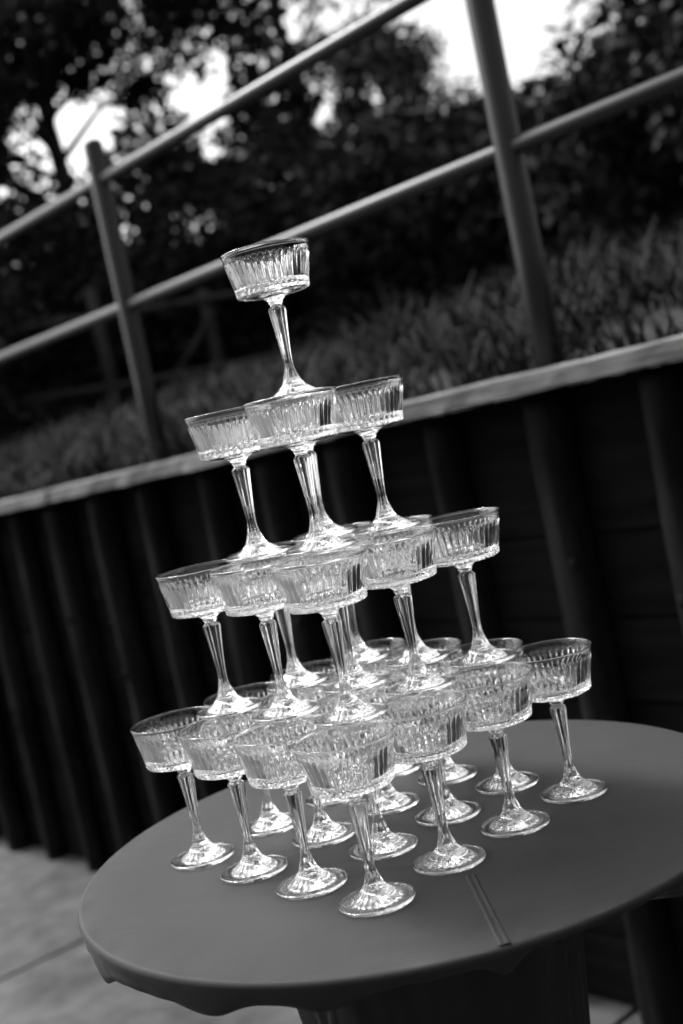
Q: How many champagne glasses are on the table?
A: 30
